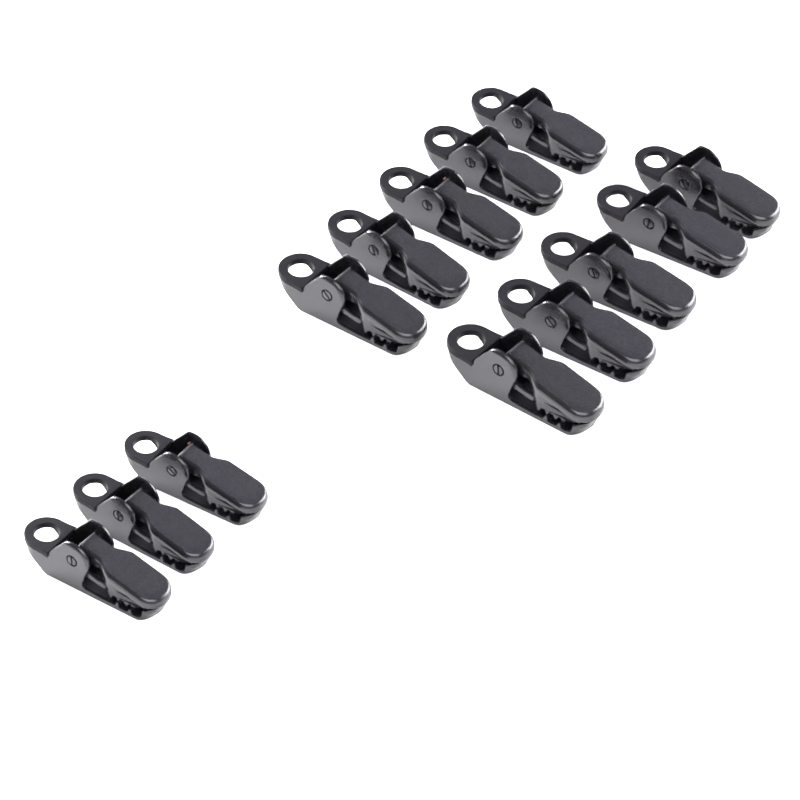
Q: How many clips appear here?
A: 13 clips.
